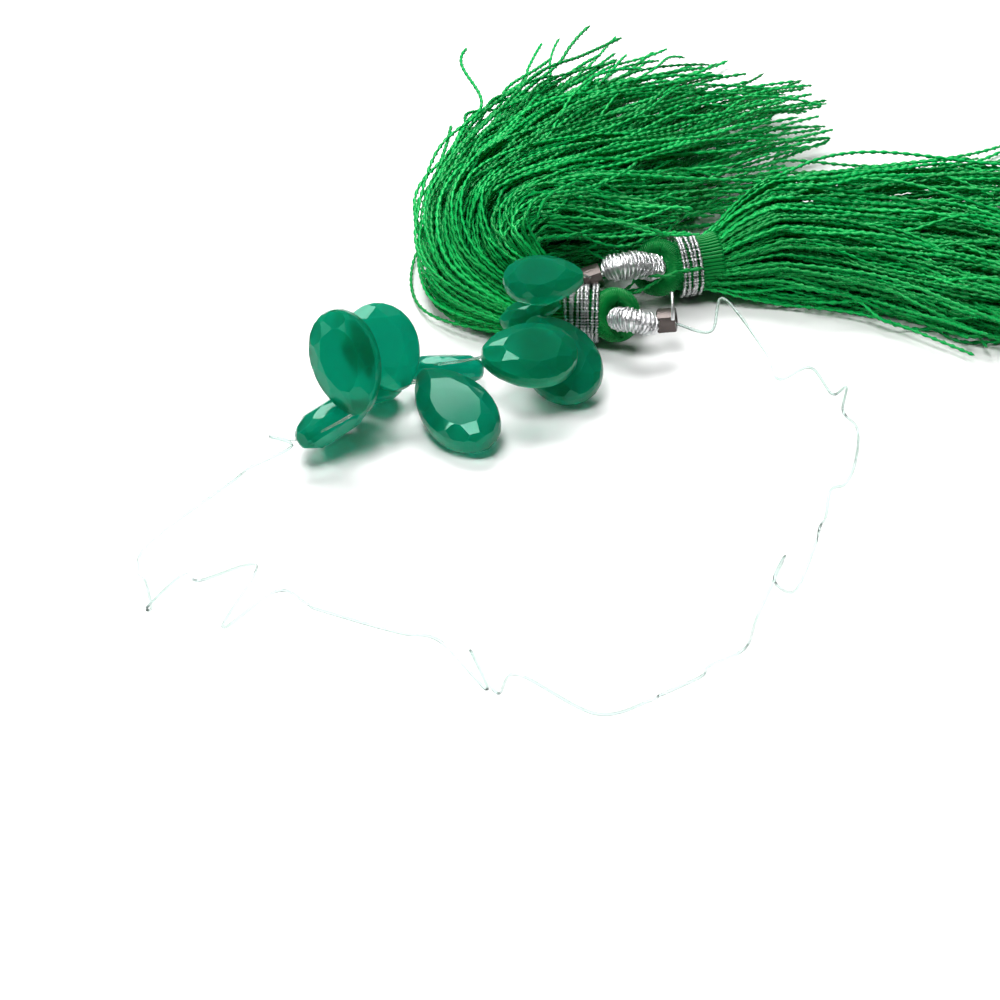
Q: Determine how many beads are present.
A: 10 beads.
